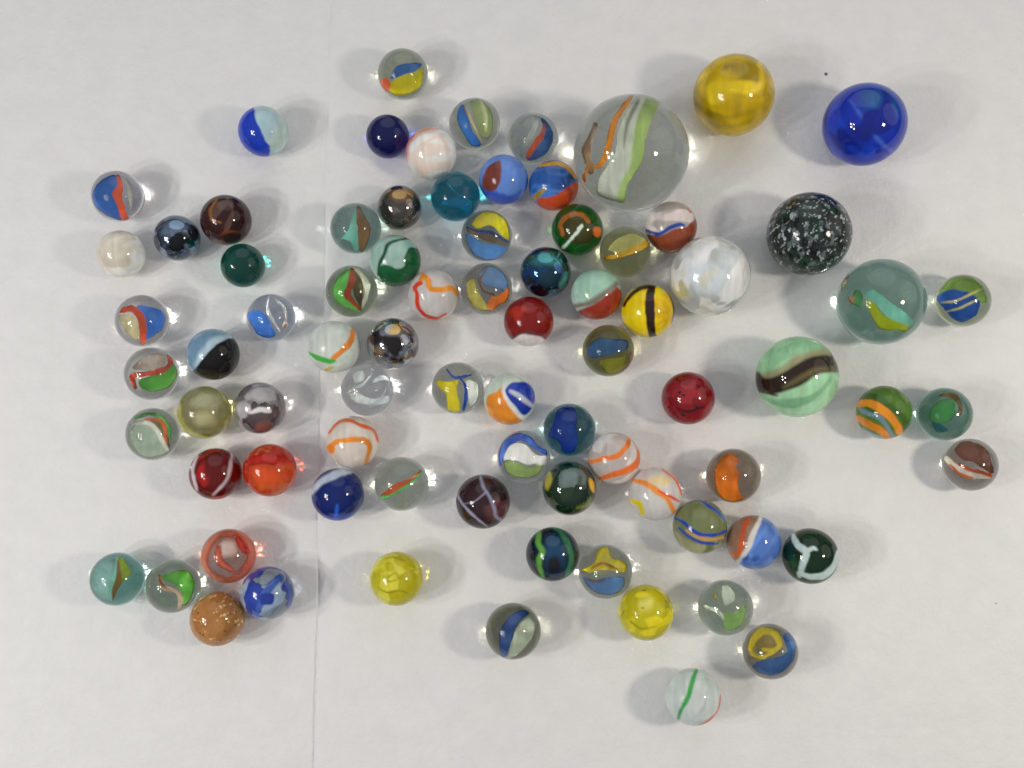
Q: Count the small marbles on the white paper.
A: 74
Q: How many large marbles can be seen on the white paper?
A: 7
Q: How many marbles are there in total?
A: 81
